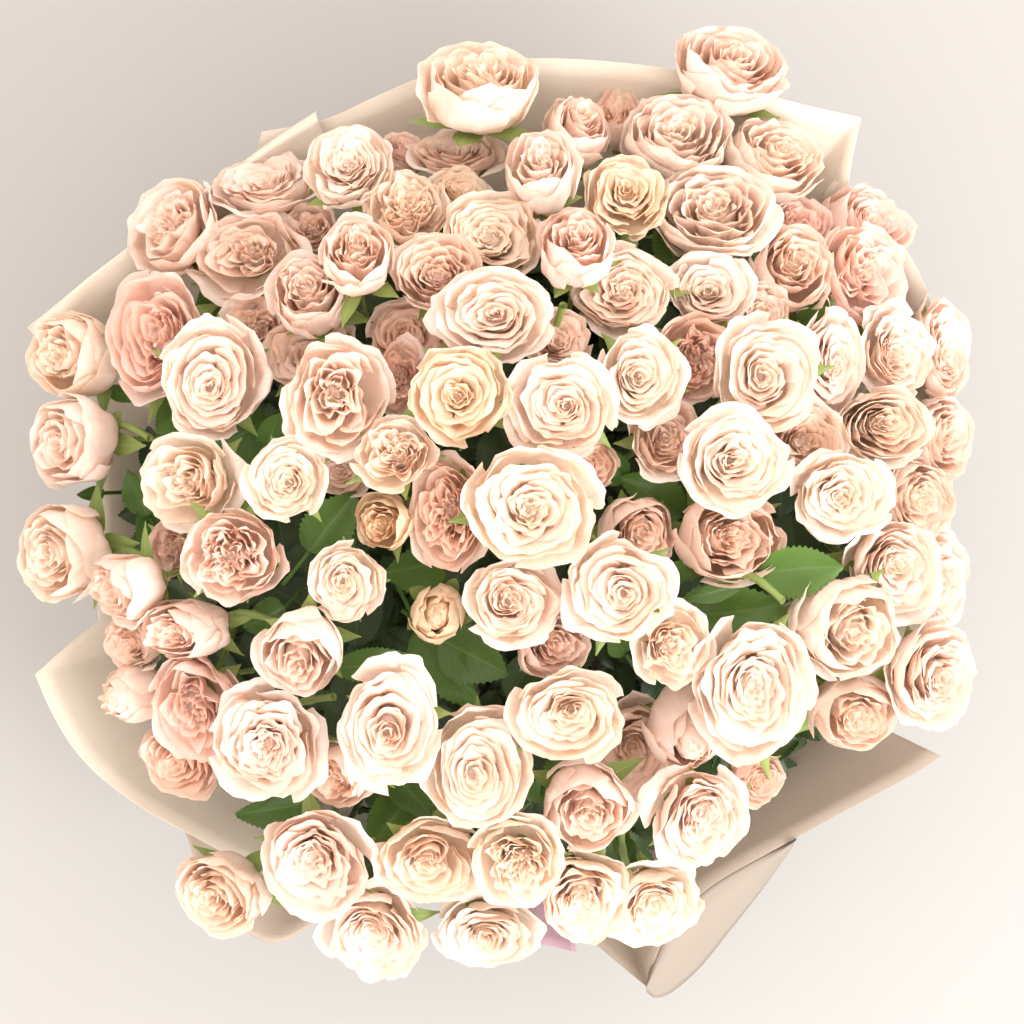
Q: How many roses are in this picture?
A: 106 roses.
